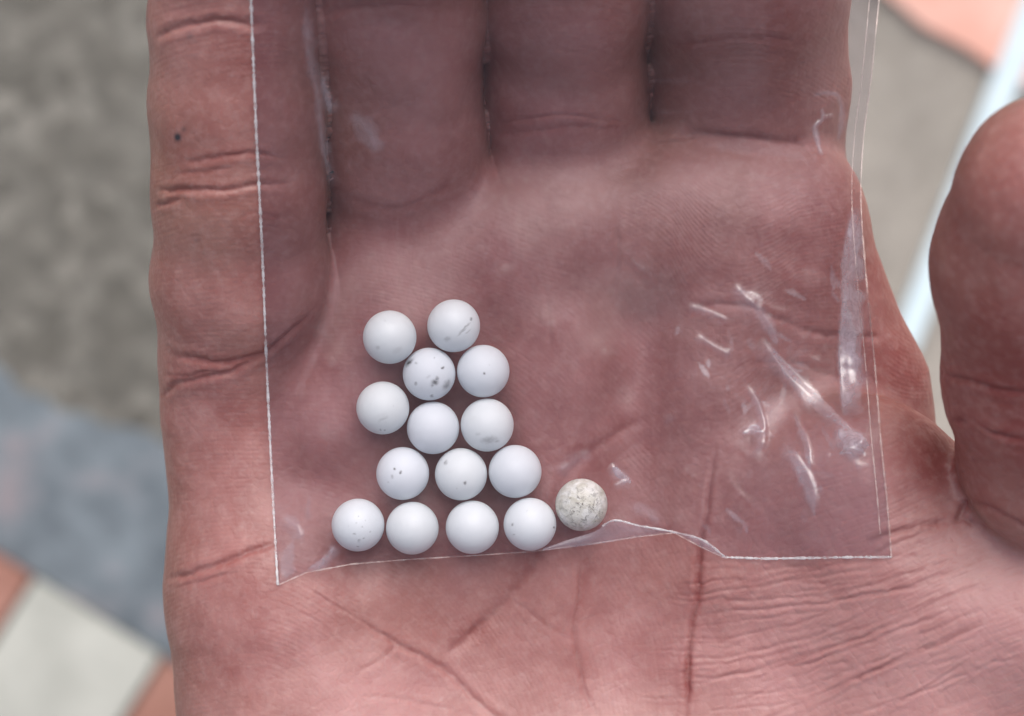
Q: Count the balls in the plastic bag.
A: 15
